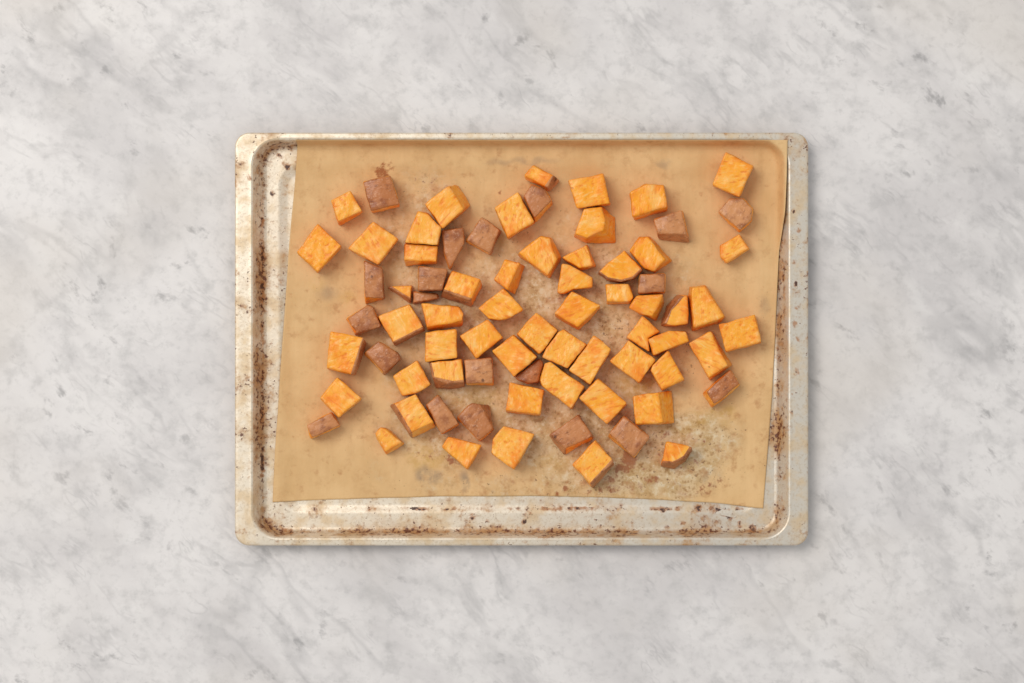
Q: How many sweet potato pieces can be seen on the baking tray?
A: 75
